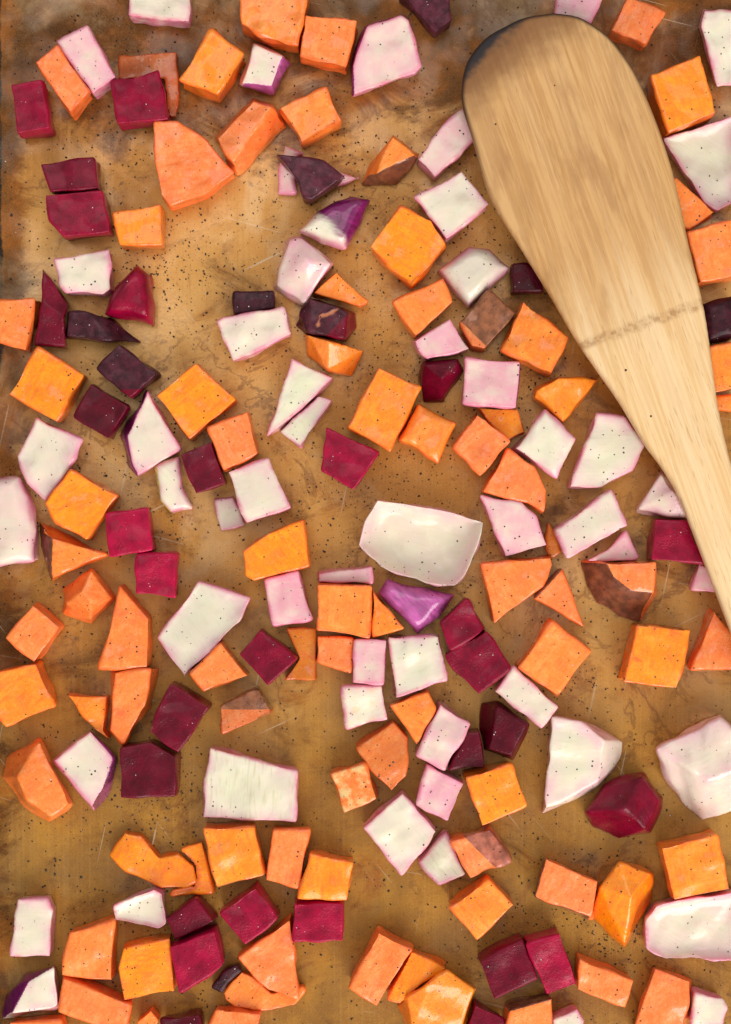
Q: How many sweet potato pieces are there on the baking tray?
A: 83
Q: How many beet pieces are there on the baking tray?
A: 38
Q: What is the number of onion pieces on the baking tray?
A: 55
